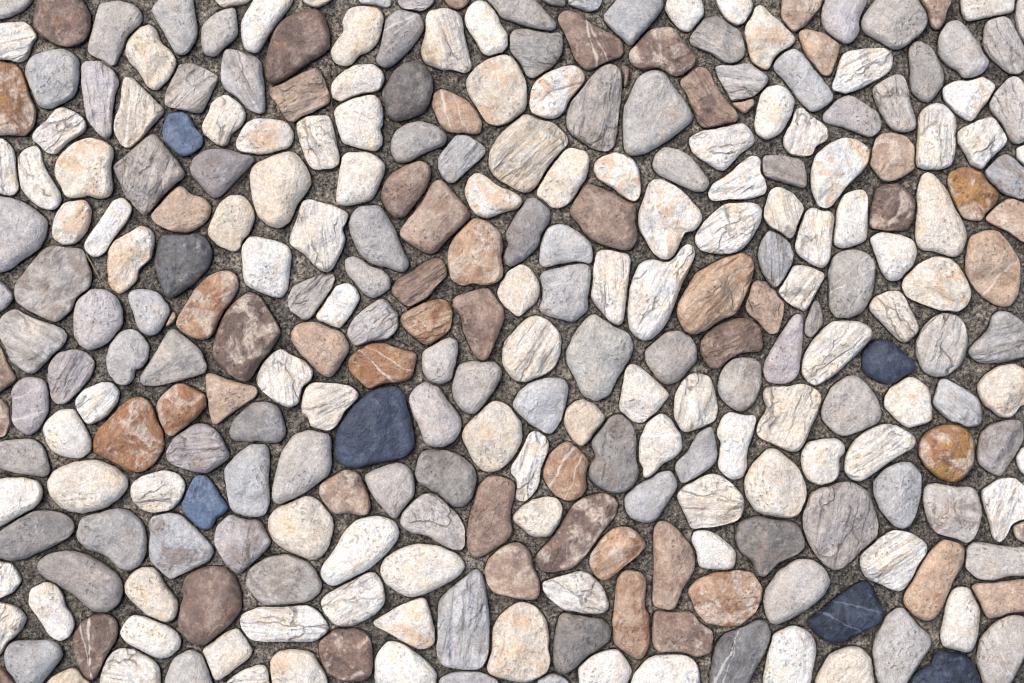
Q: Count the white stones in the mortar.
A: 112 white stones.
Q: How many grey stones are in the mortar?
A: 104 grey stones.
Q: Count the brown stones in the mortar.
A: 58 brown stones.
